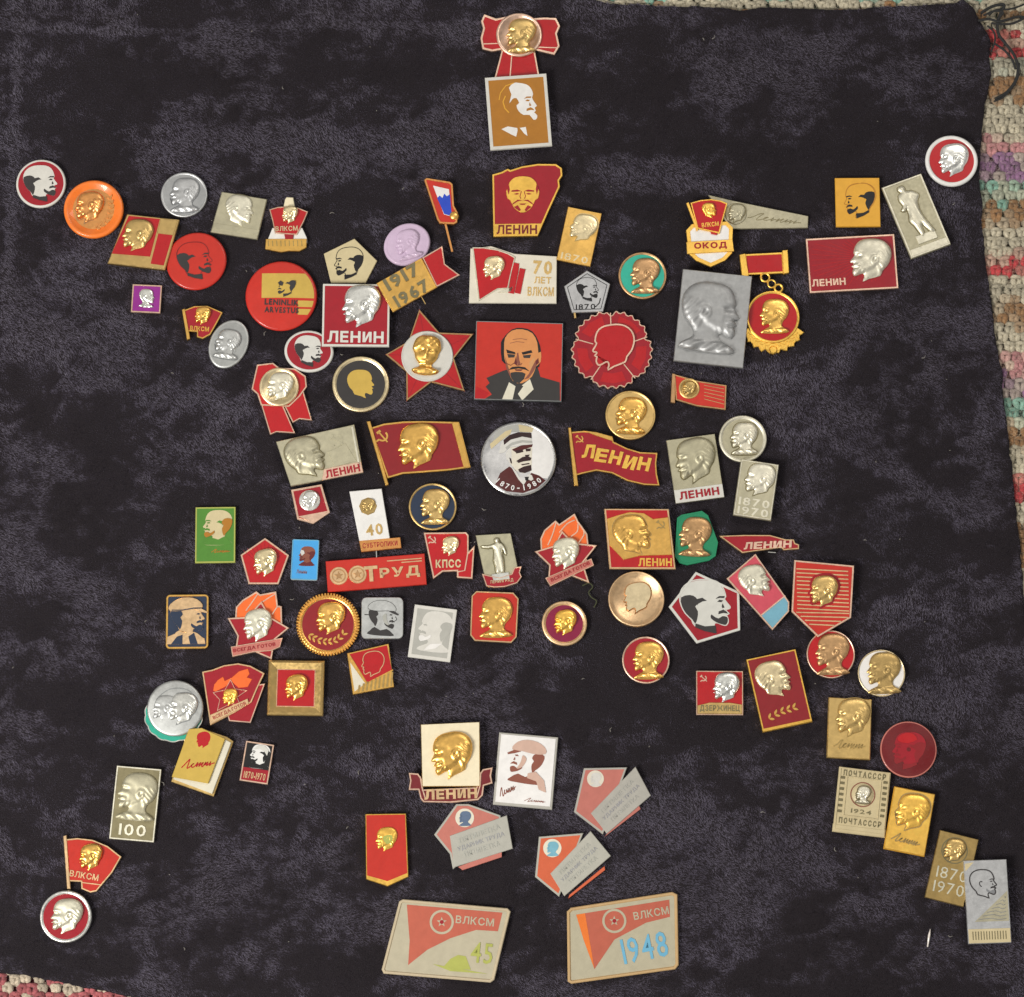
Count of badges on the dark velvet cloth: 98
